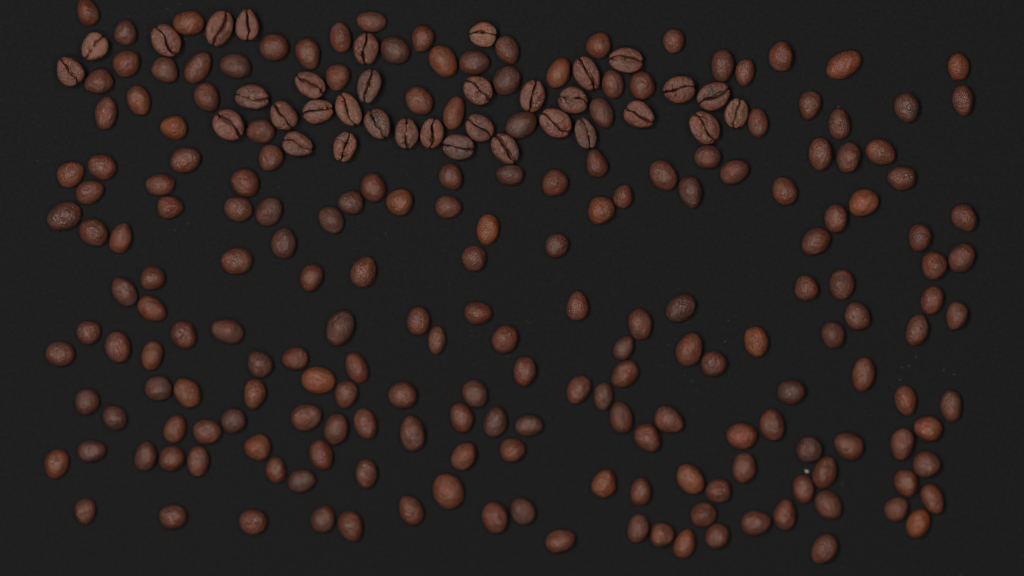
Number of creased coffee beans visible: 34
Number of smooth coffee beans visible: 200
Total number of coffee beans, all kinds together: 234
